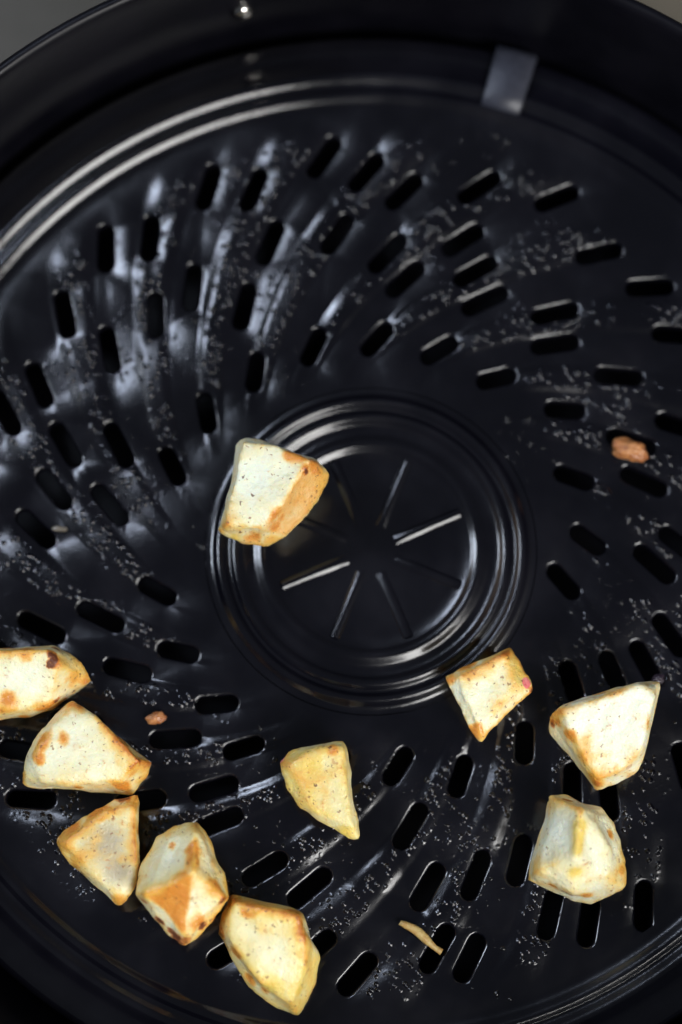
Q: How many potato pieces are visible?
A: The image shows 10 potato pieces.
